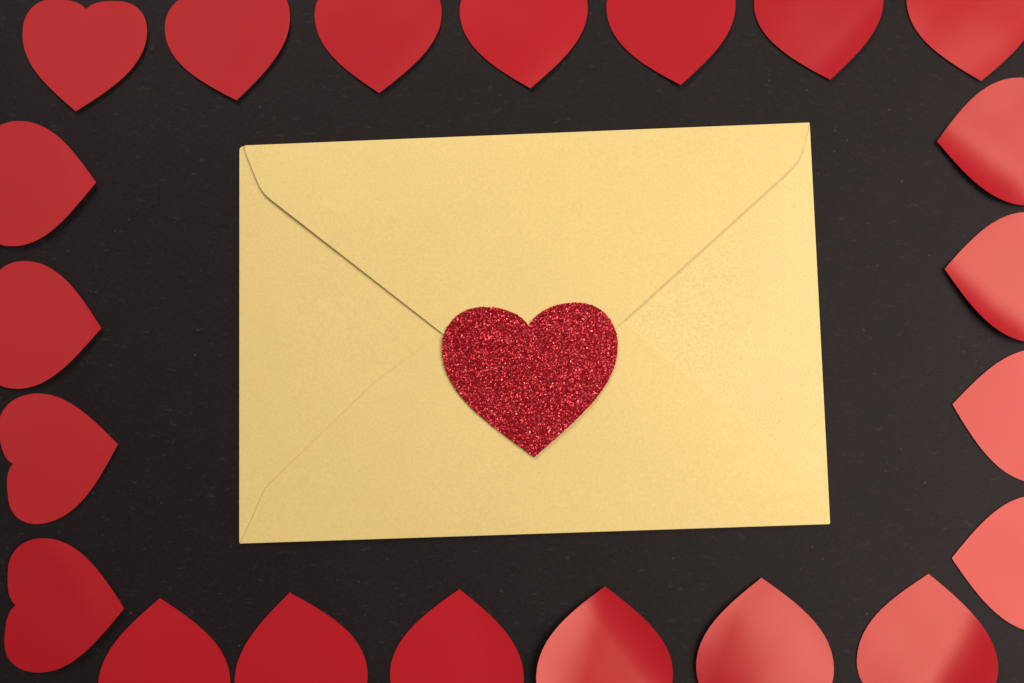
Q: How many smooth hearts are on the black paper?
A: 21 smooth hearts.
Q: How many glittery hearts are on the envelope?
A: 1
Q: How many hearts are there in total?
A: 22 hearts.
